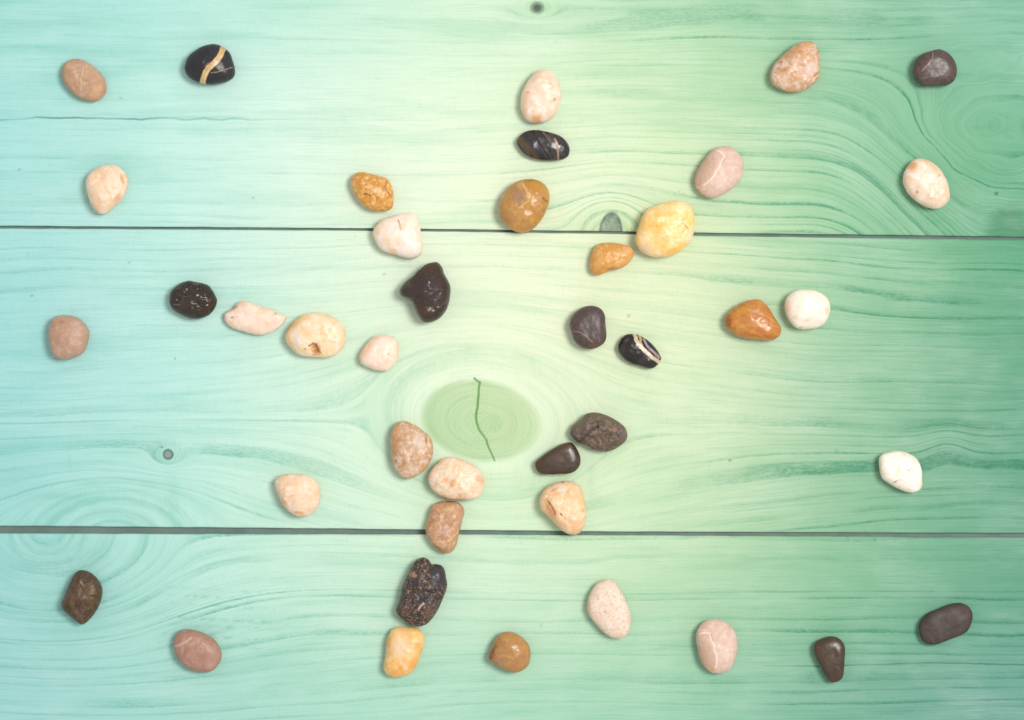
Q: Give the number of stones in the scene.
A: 41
